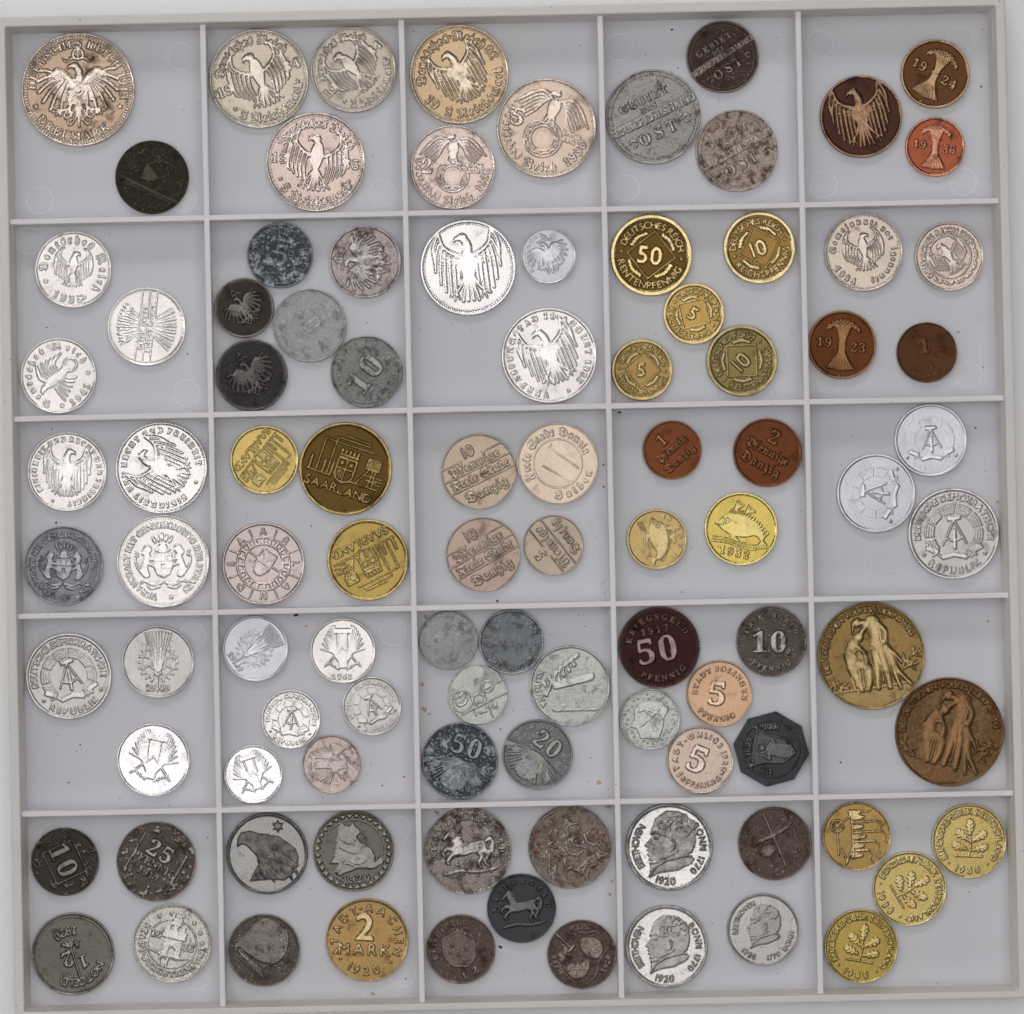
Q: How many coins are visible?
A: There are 98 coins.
